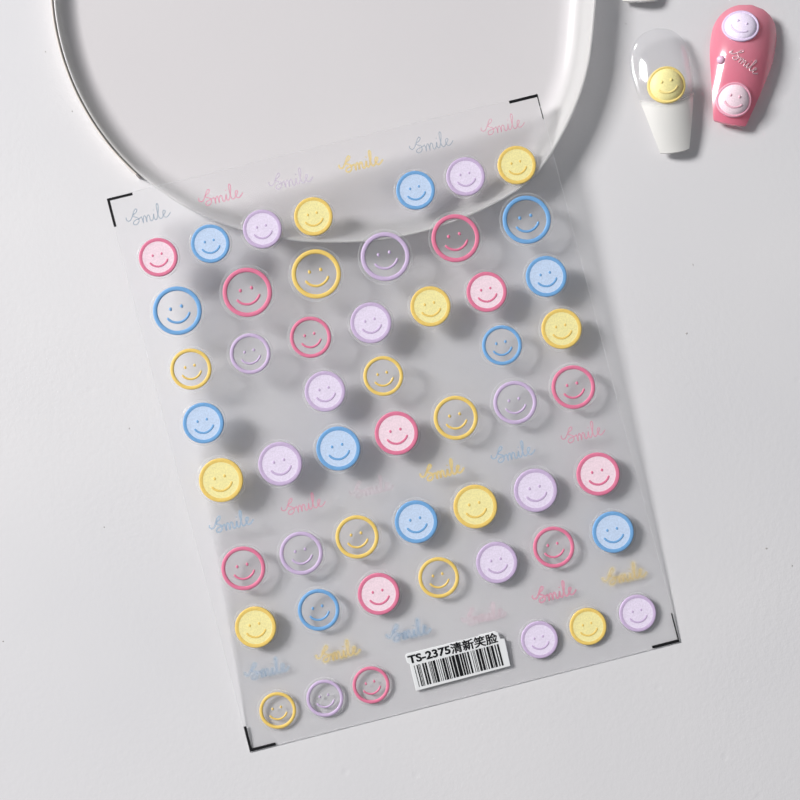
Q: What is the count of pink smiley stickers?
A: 13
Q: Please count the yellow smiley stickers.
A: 16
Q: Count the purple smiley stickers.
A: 15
